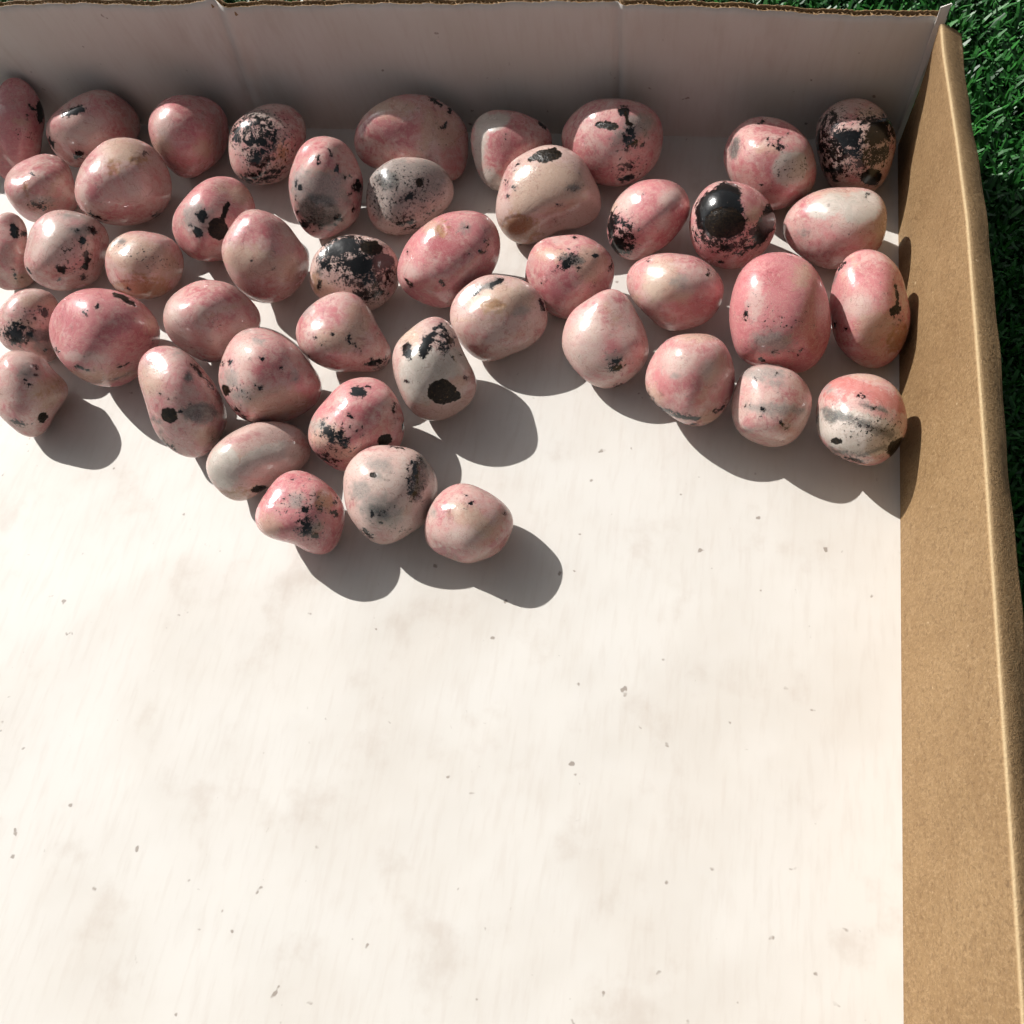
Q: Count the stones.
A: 46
